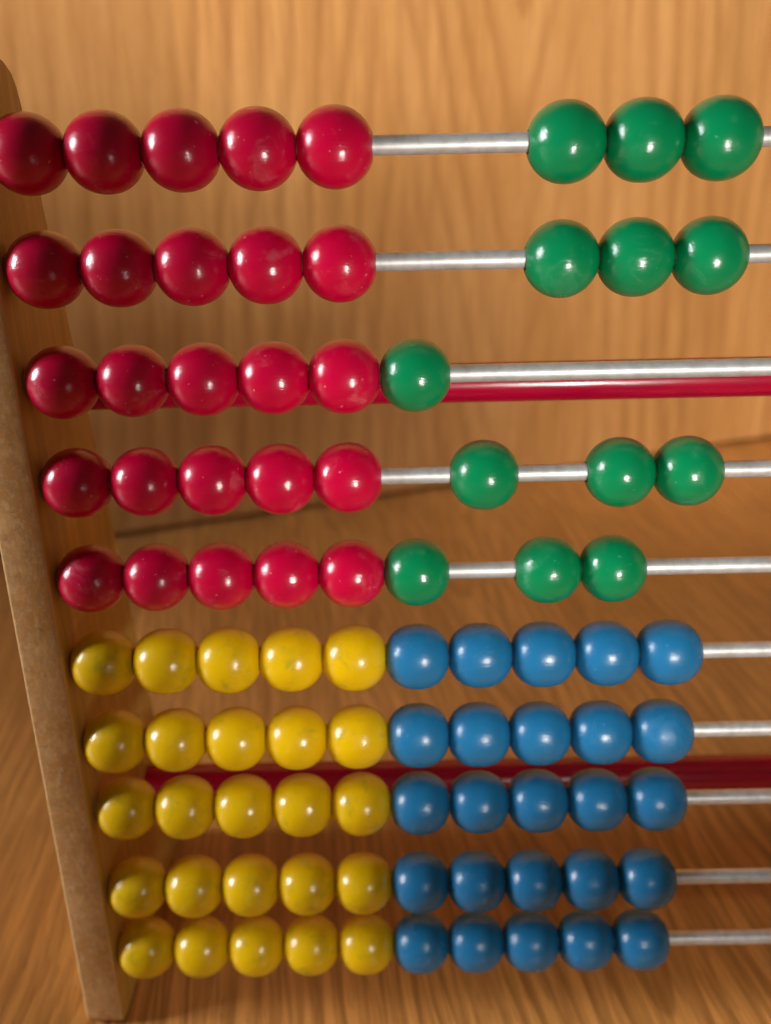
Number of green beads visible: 13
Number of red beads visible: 25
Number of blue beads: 25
